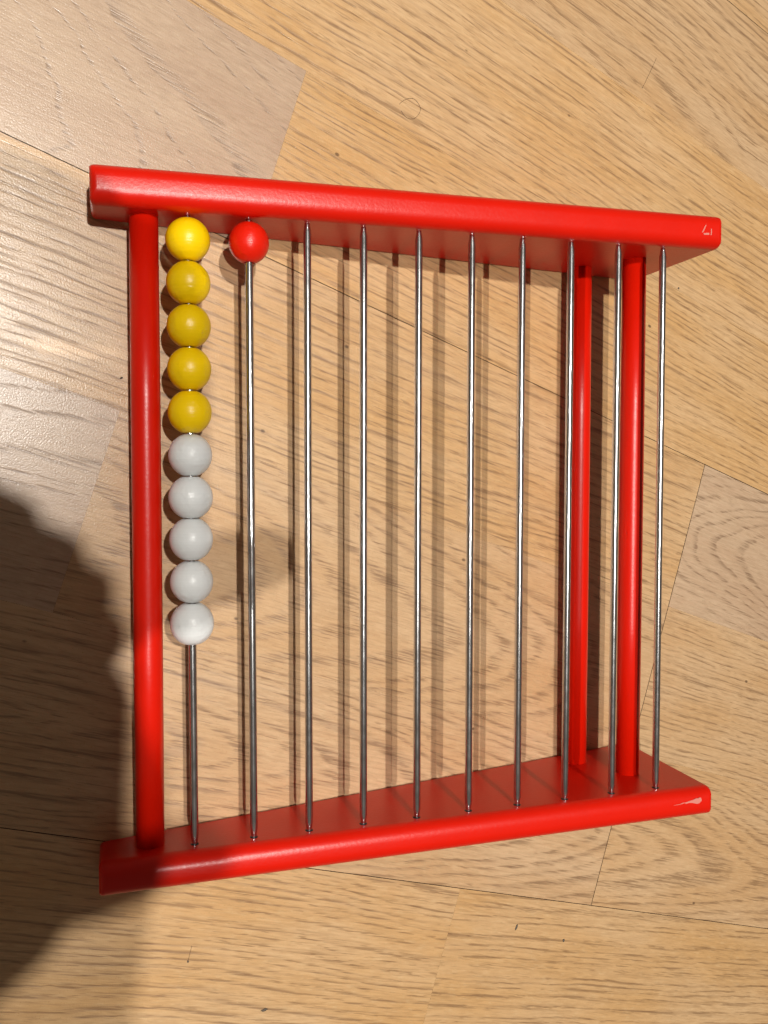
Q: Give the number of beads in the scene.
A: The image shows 11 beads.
